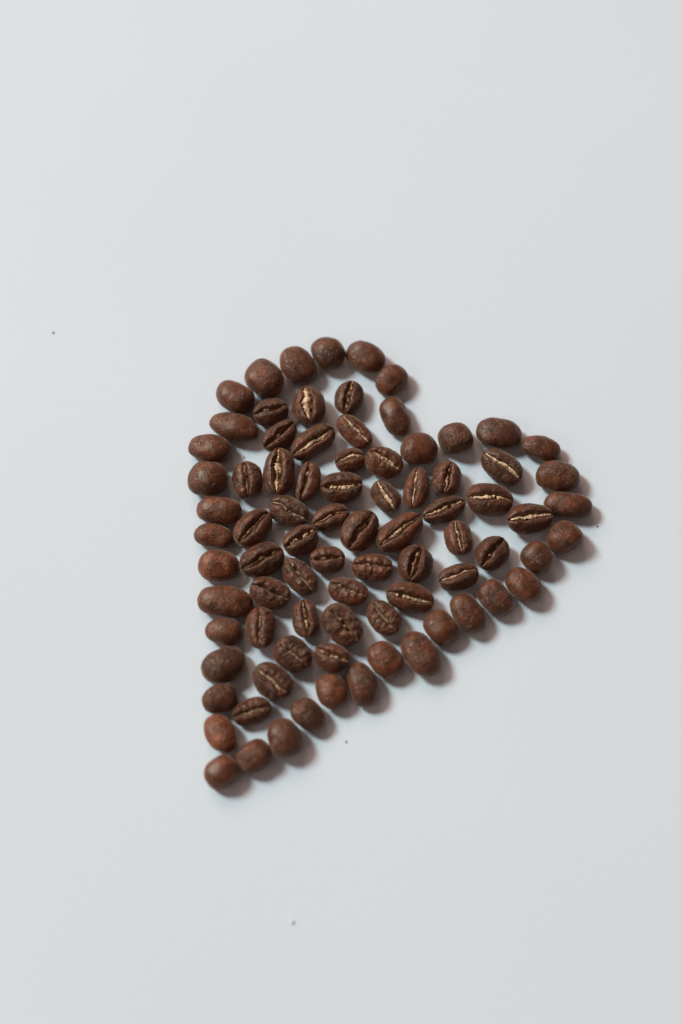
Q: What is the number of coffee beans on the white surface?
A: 82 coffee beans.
